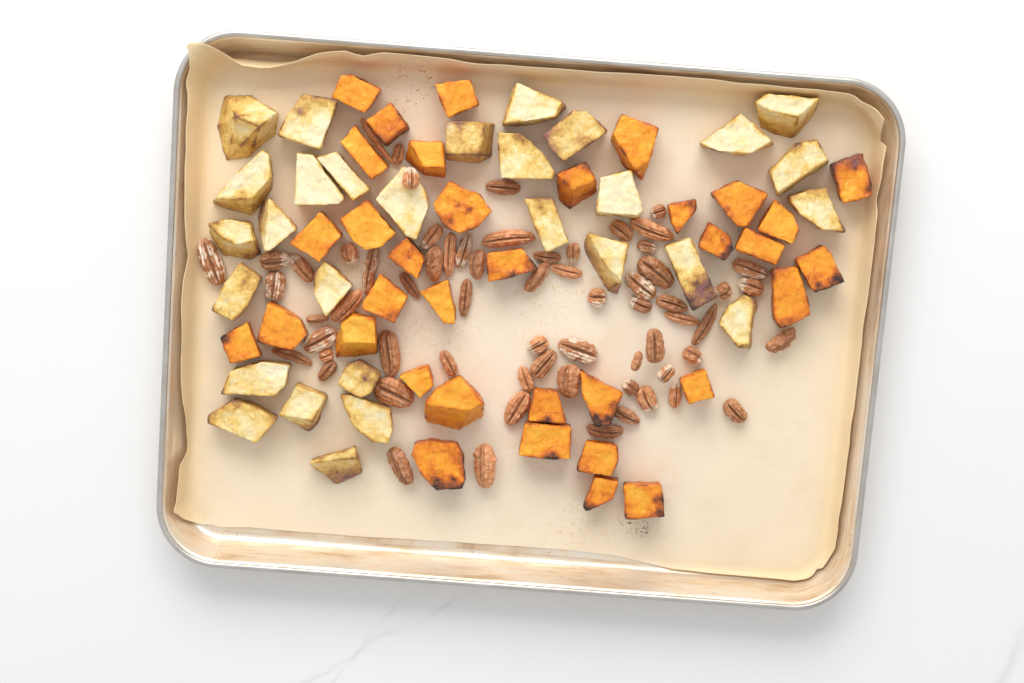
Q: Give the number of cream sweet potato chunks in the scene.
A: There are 29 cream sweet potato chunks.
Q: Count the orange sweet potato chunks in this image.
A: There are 35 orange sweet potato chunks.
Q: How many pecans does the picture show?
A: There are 64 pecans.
